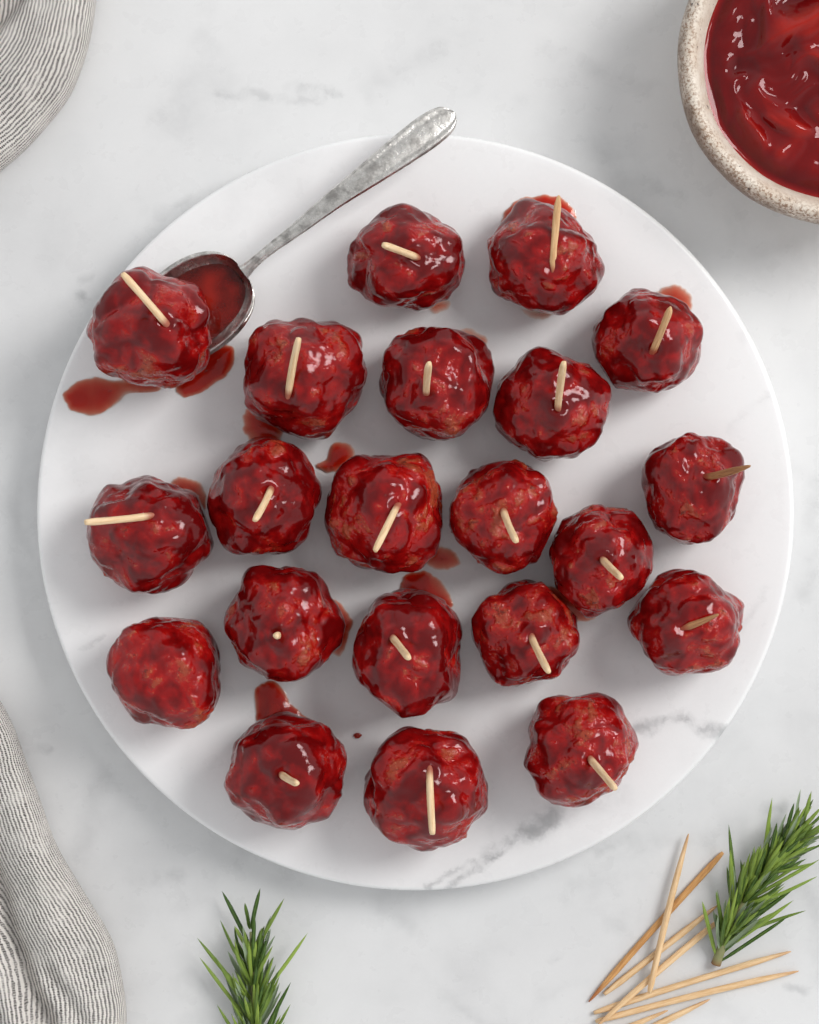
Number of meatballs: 21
